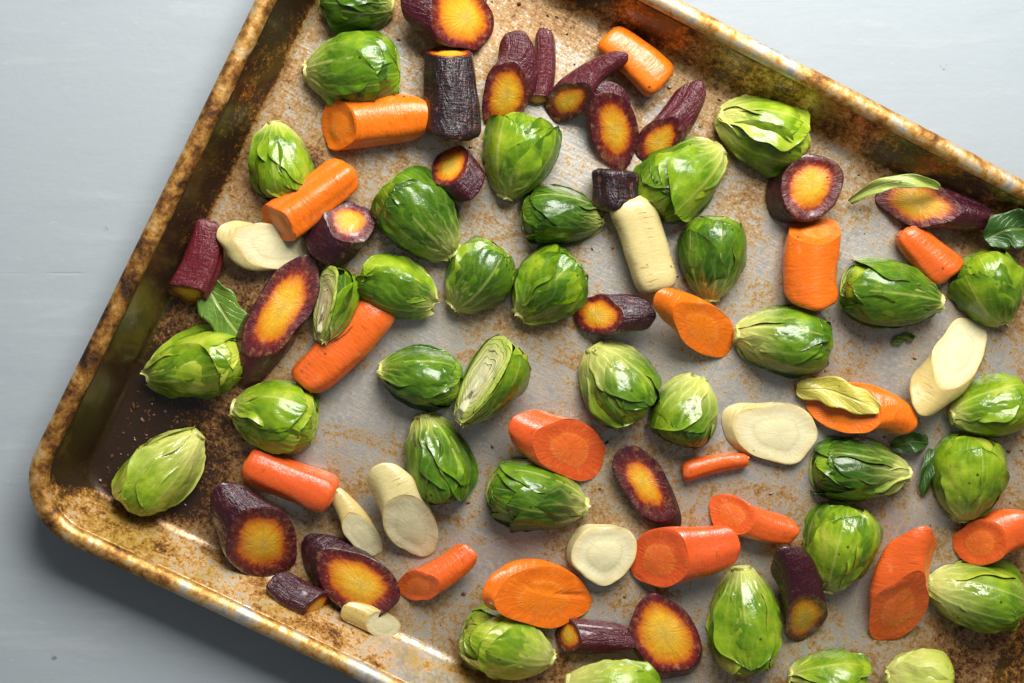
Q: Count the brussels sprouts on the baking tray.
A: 35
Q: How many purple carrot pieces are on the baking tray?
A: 22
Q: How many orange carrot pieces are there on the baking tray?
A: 17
